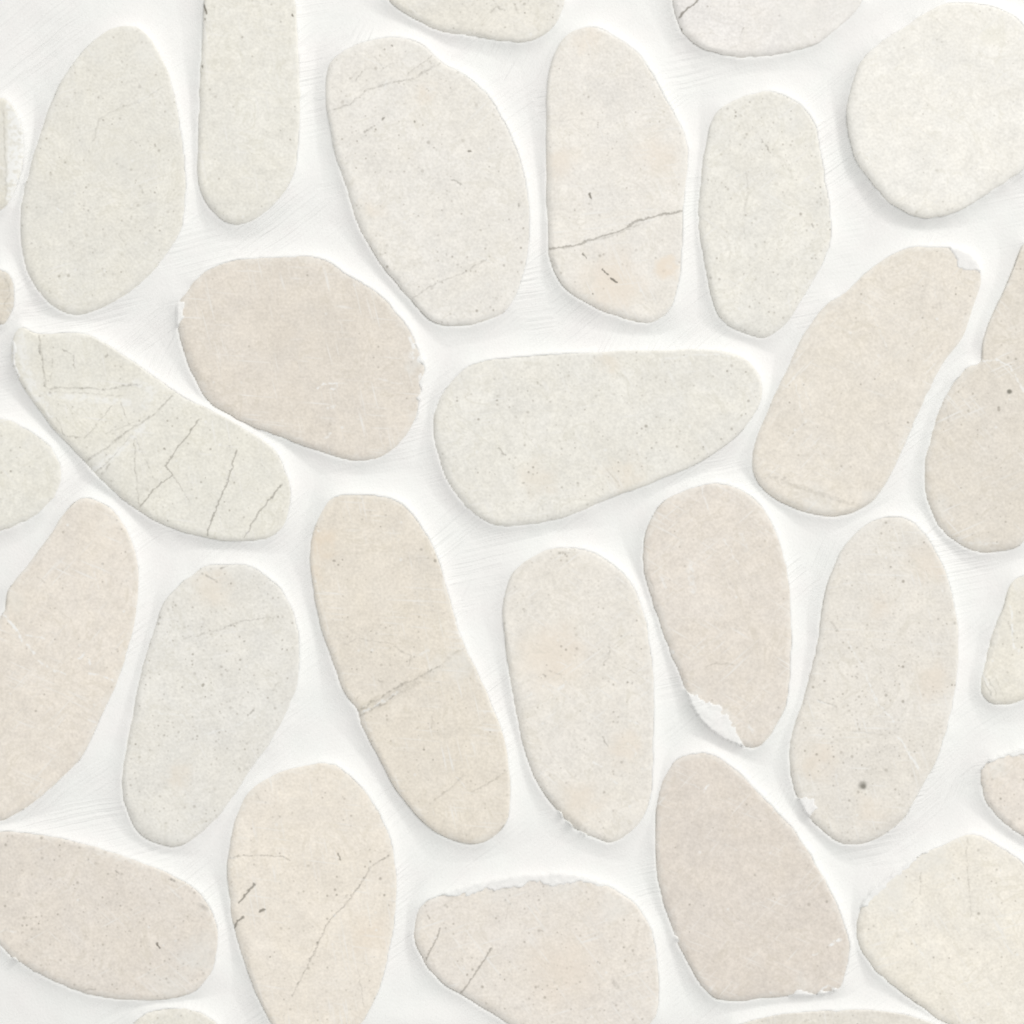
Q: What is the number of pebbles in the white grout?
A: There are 31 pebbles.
